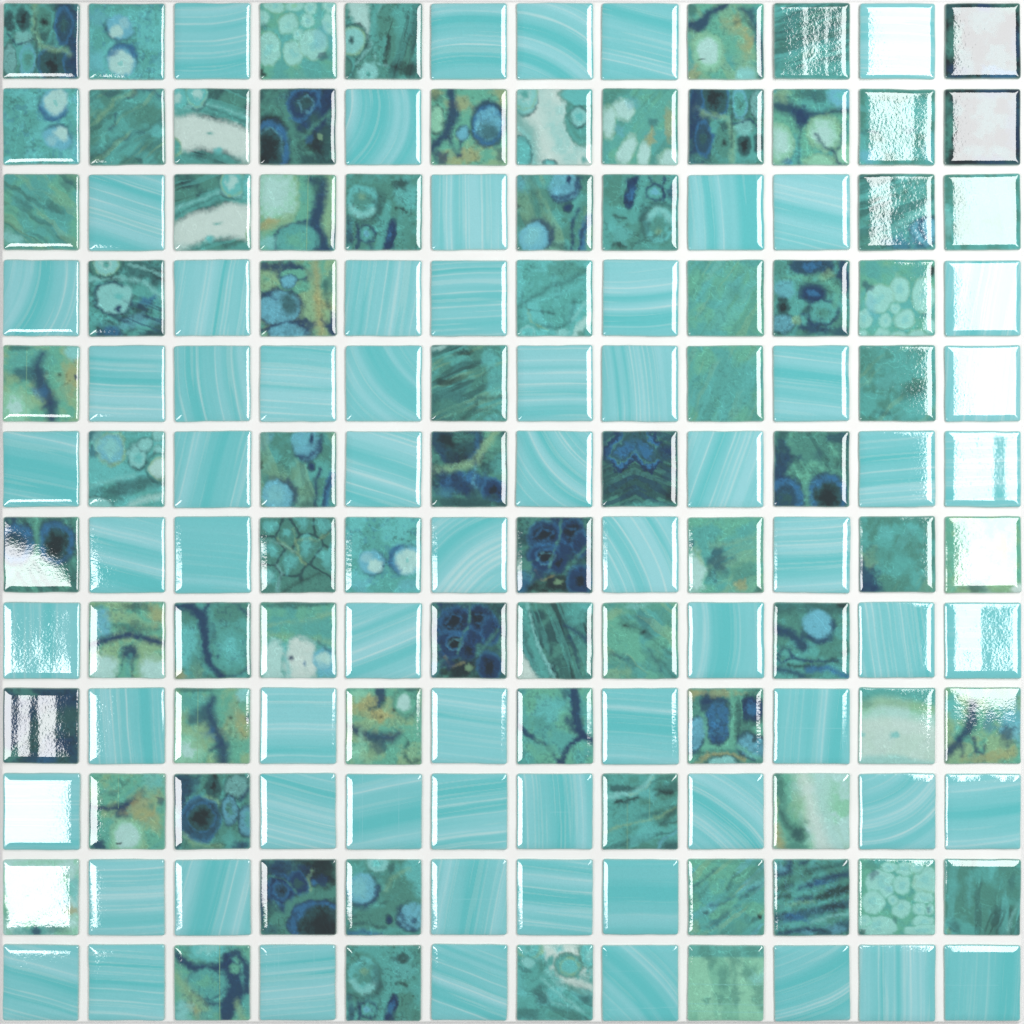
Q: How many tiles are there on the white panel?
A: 144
